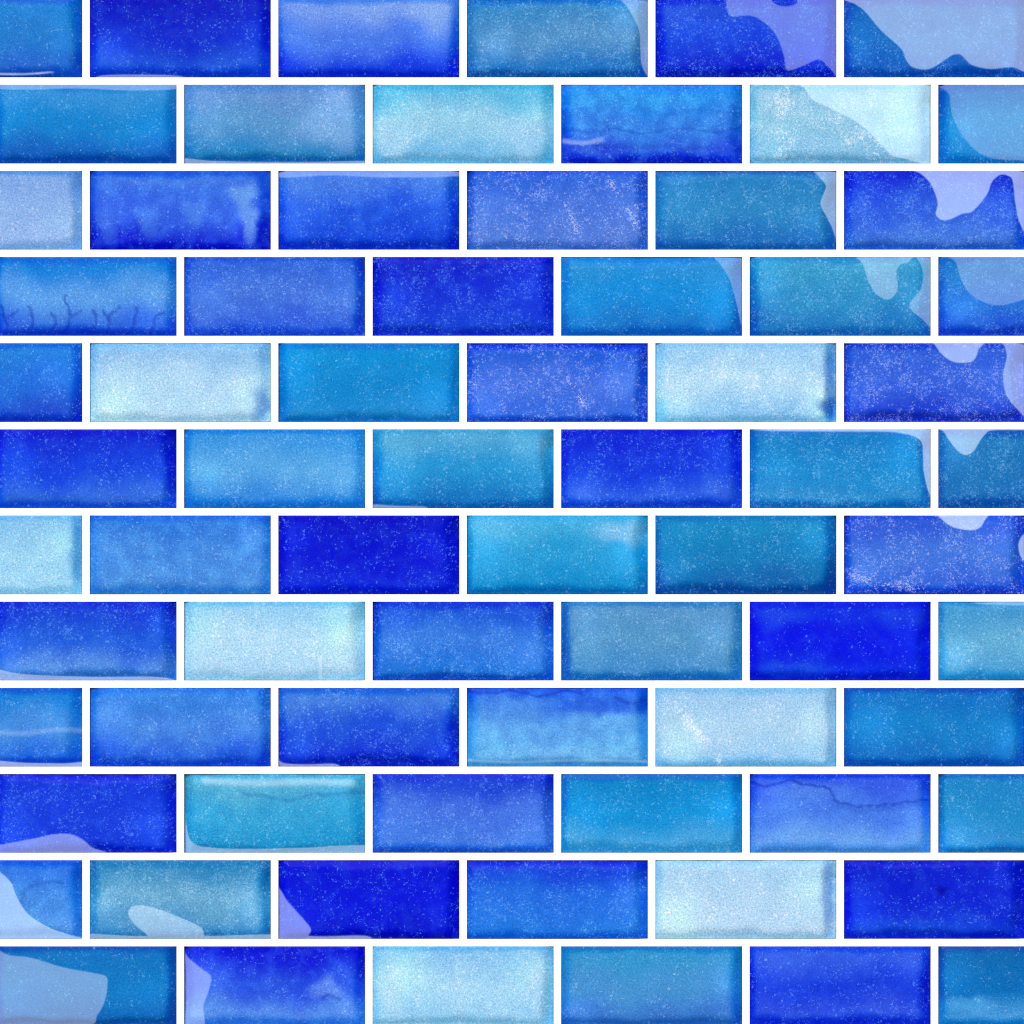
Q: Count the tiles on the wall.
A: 72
